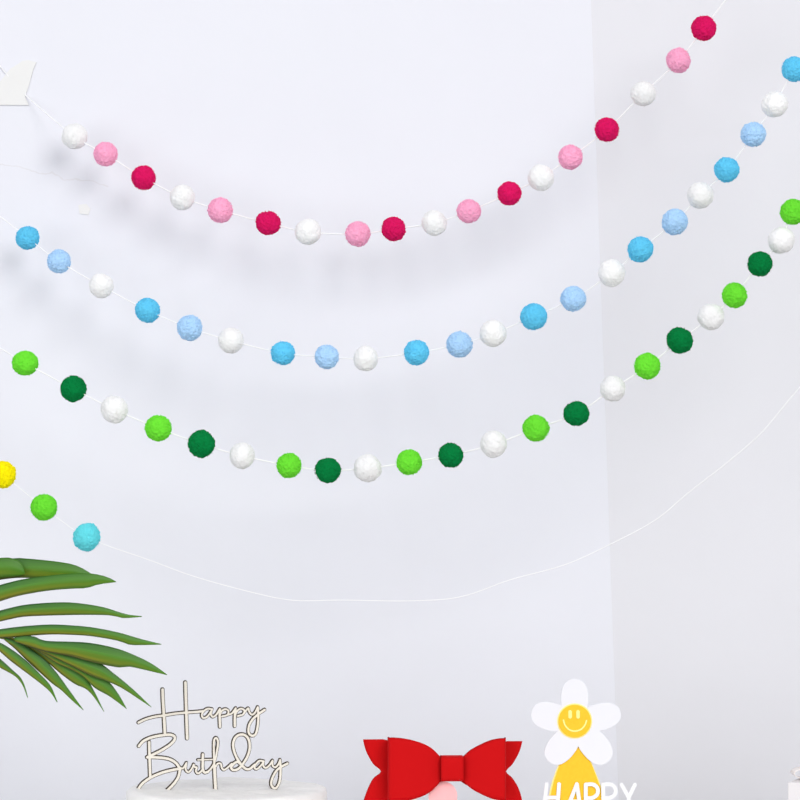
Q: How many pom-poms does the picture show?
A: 65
